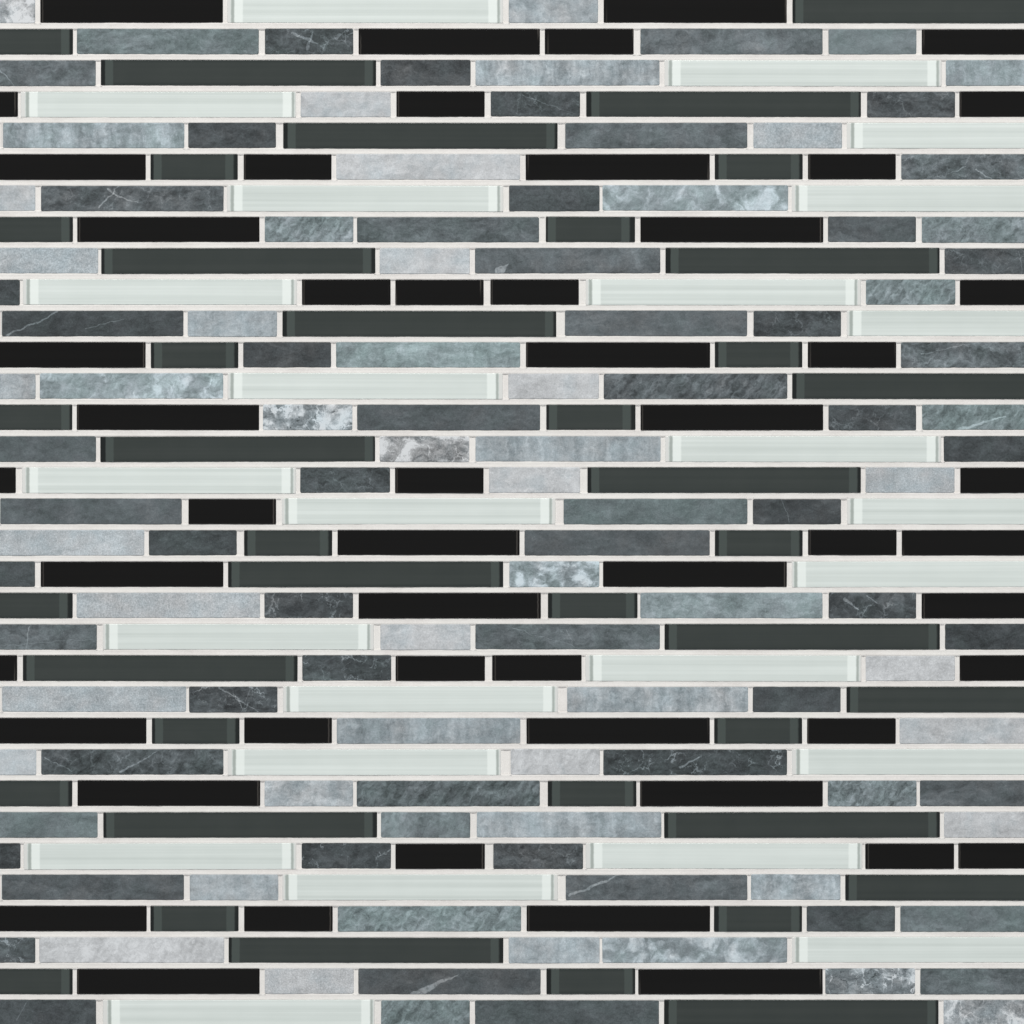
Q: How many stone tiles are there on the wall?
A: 113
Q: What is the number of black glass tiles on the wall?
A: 52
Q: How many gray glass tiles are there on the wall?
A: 40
